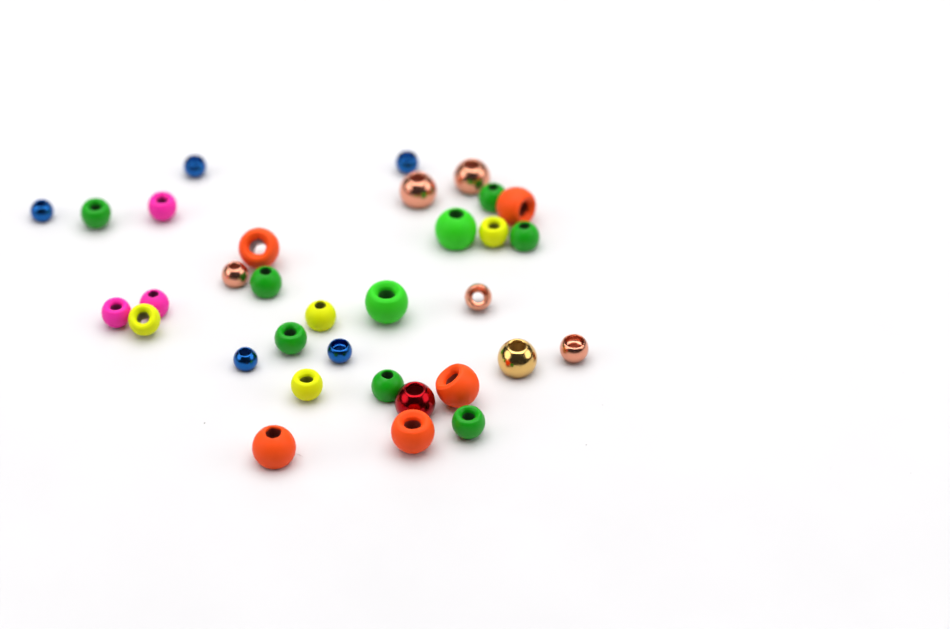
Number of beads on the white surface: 33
